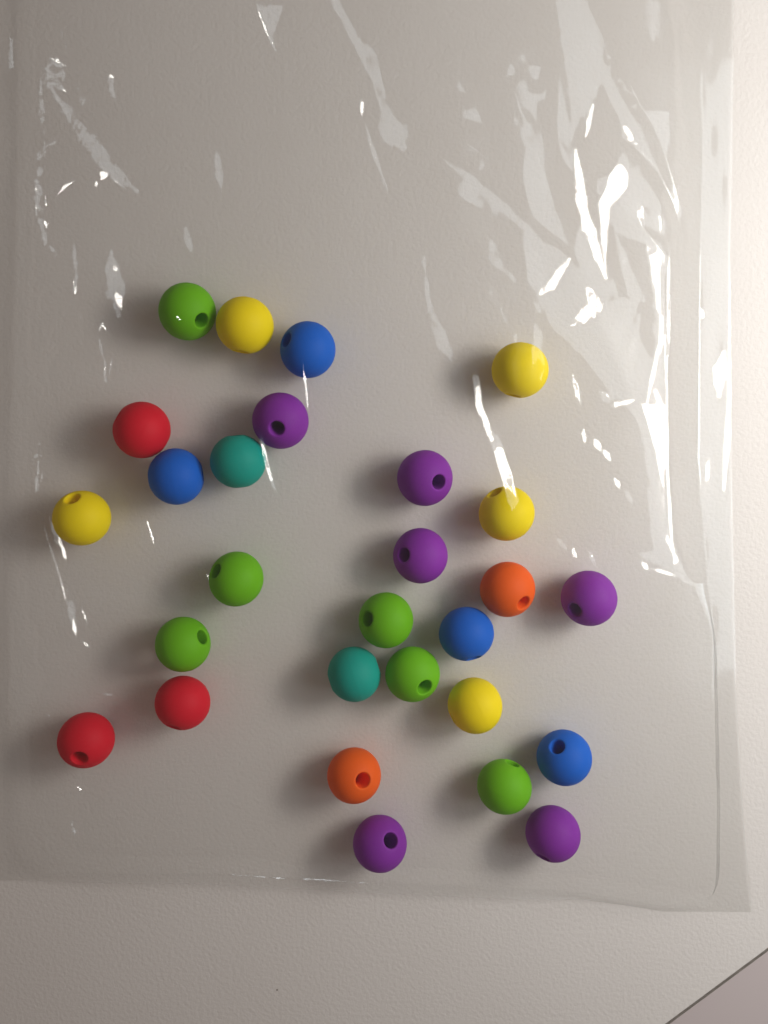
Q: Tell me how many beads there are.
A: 28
